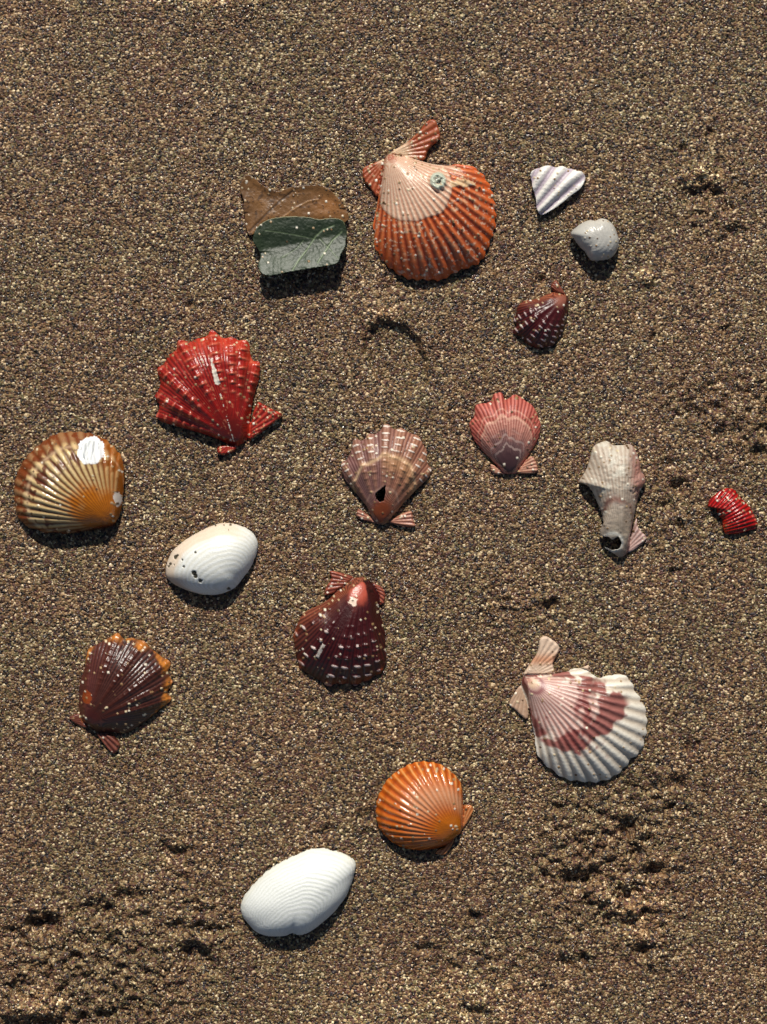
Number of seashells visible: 16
